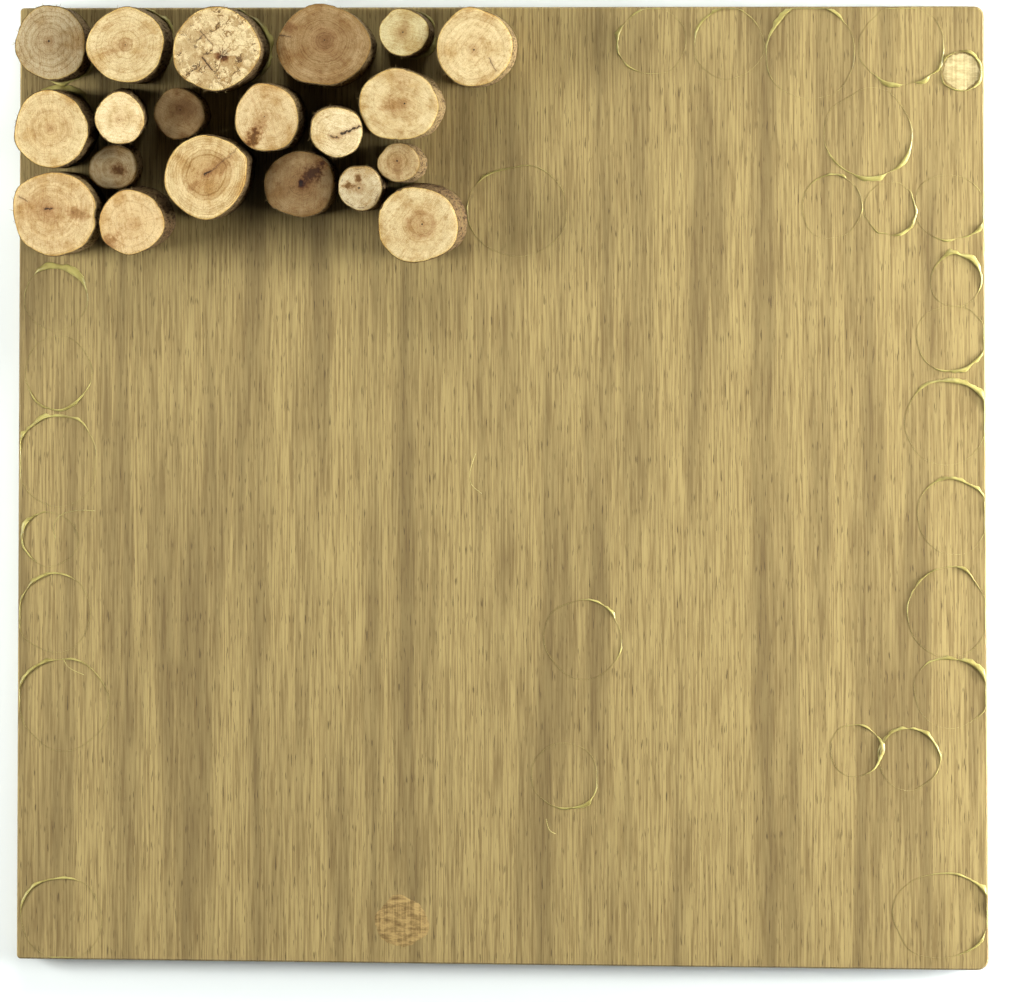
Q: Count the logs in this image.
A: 20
